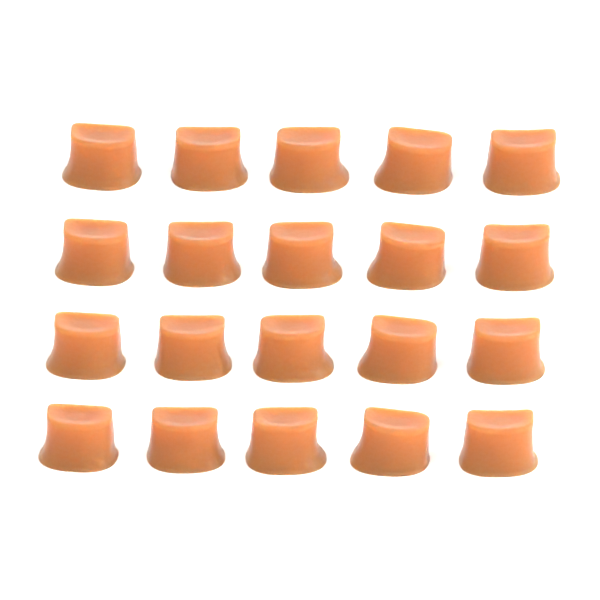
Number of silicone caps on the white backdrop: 20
